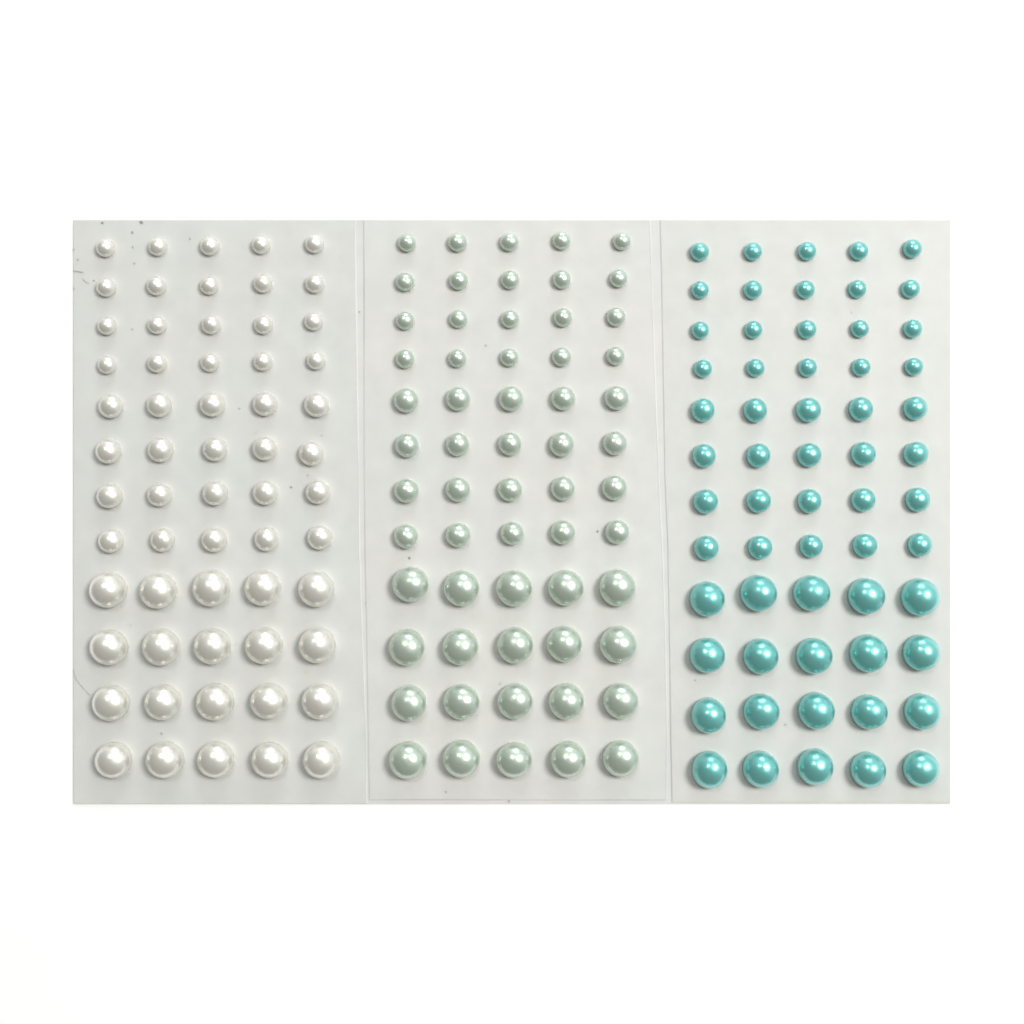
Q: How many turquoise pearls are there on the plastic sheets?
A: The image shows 60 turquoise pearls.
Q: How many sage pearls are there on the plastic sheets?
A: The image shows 60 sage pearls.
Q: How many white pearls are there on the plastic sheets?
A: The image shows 60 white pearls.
